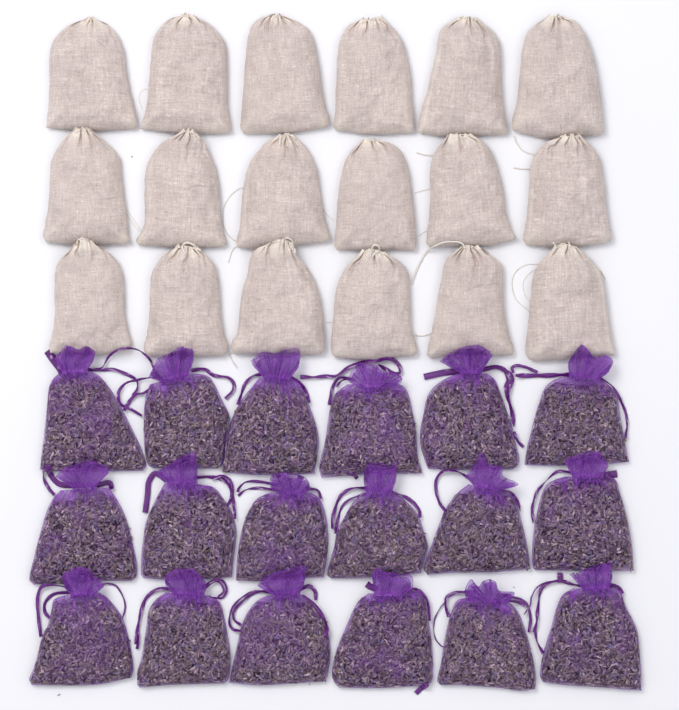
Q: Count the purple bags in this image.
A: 18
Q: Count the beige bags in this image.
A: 18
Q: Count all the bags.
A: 36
